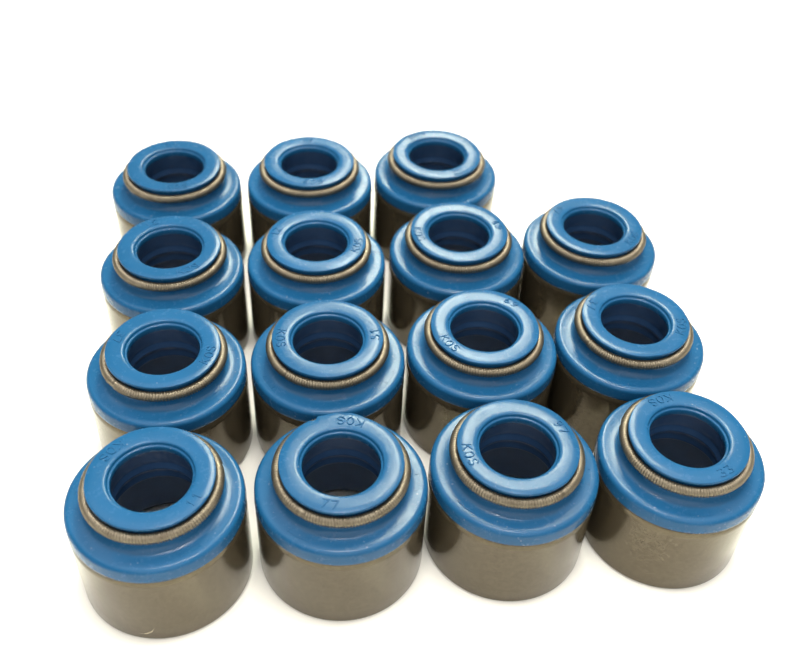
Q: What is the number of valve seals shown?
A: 15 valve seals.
